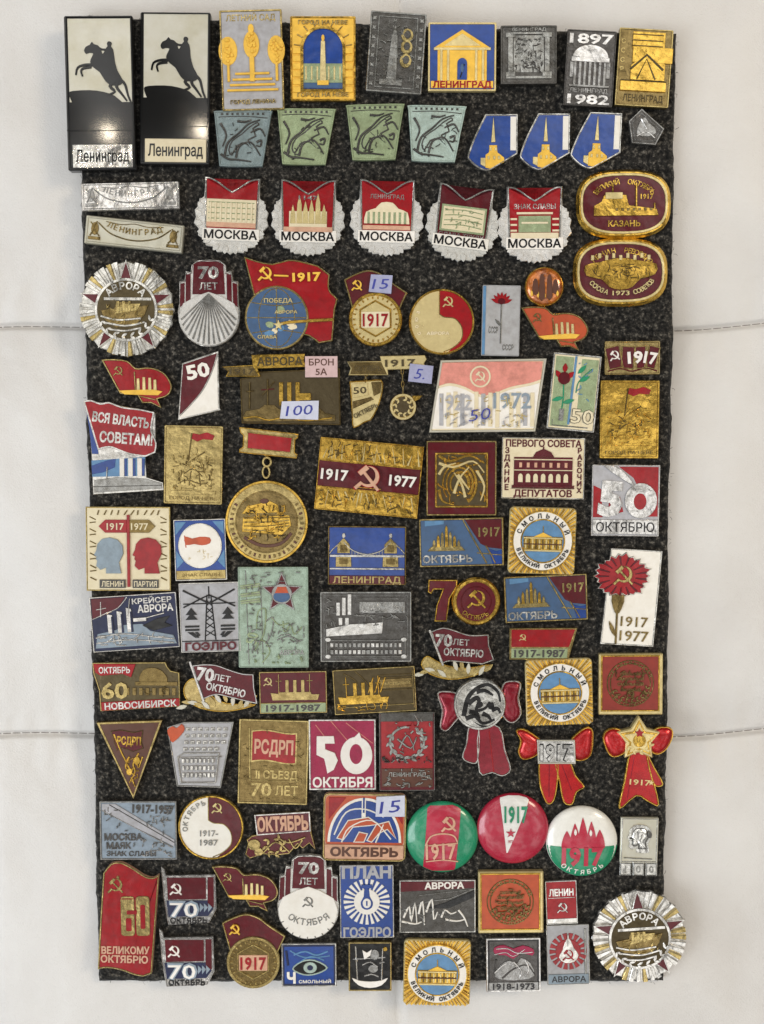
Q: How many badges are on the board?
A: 101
